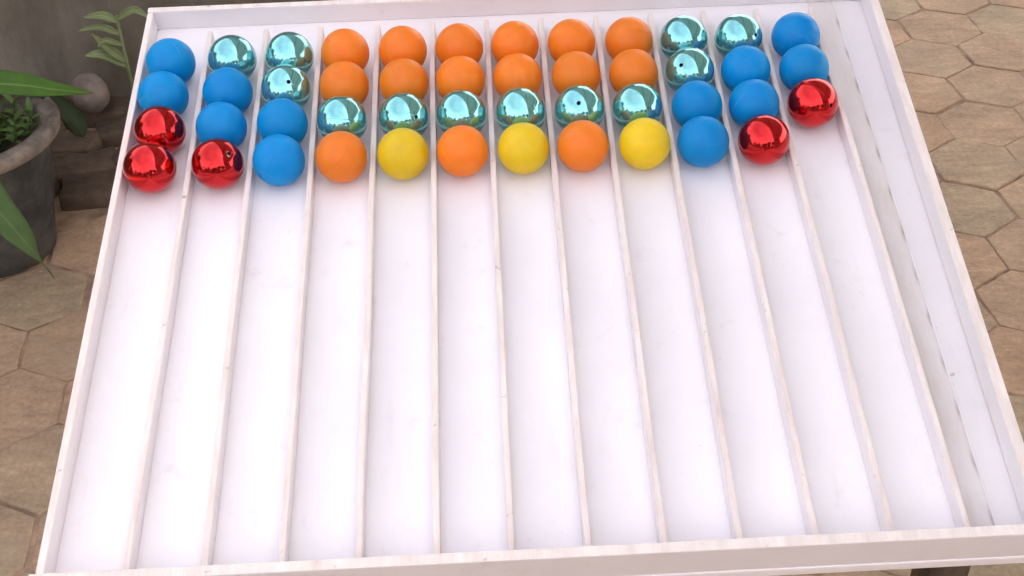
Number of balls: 47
